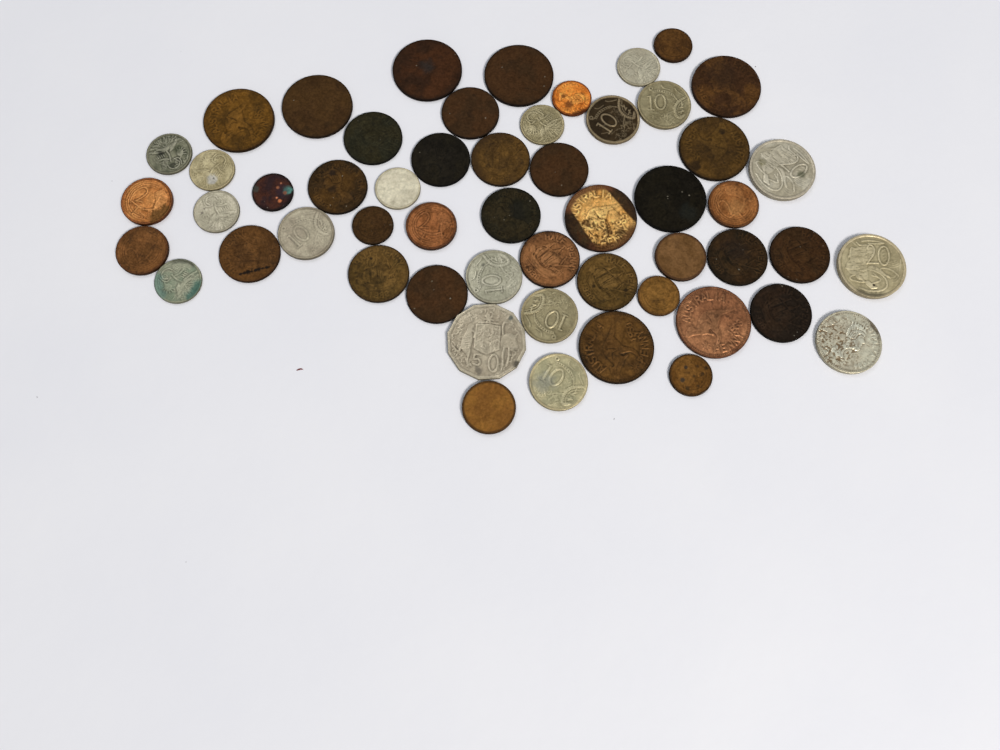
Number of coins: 54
